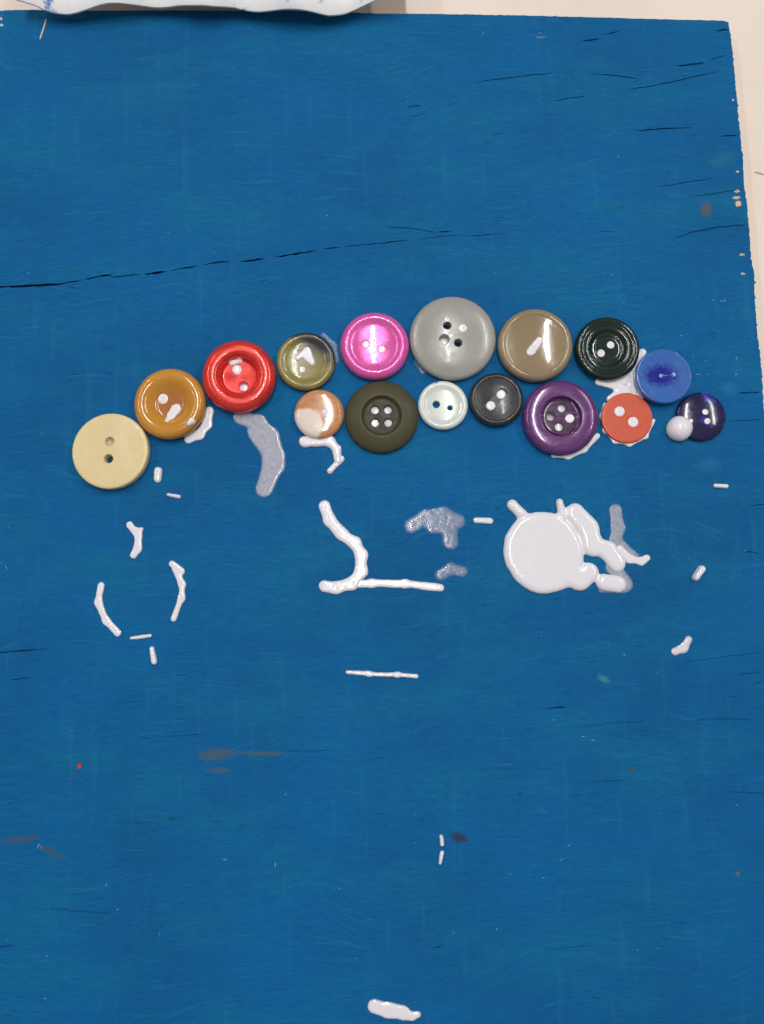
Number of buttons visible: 16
